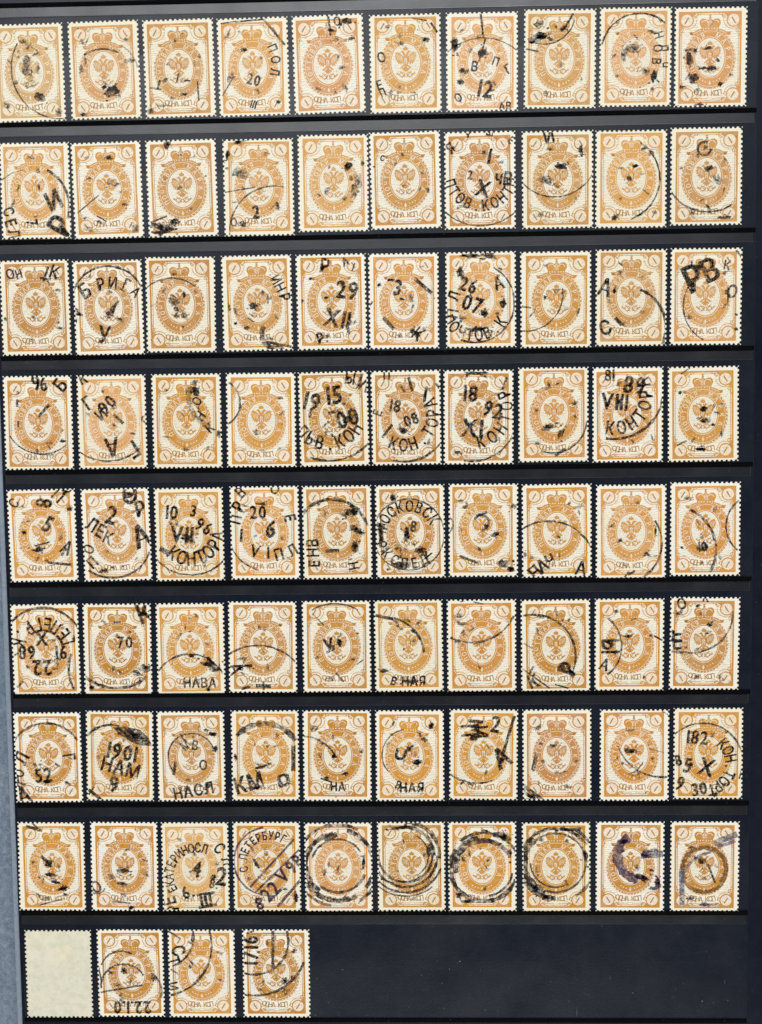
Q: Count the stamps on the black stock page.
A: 84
